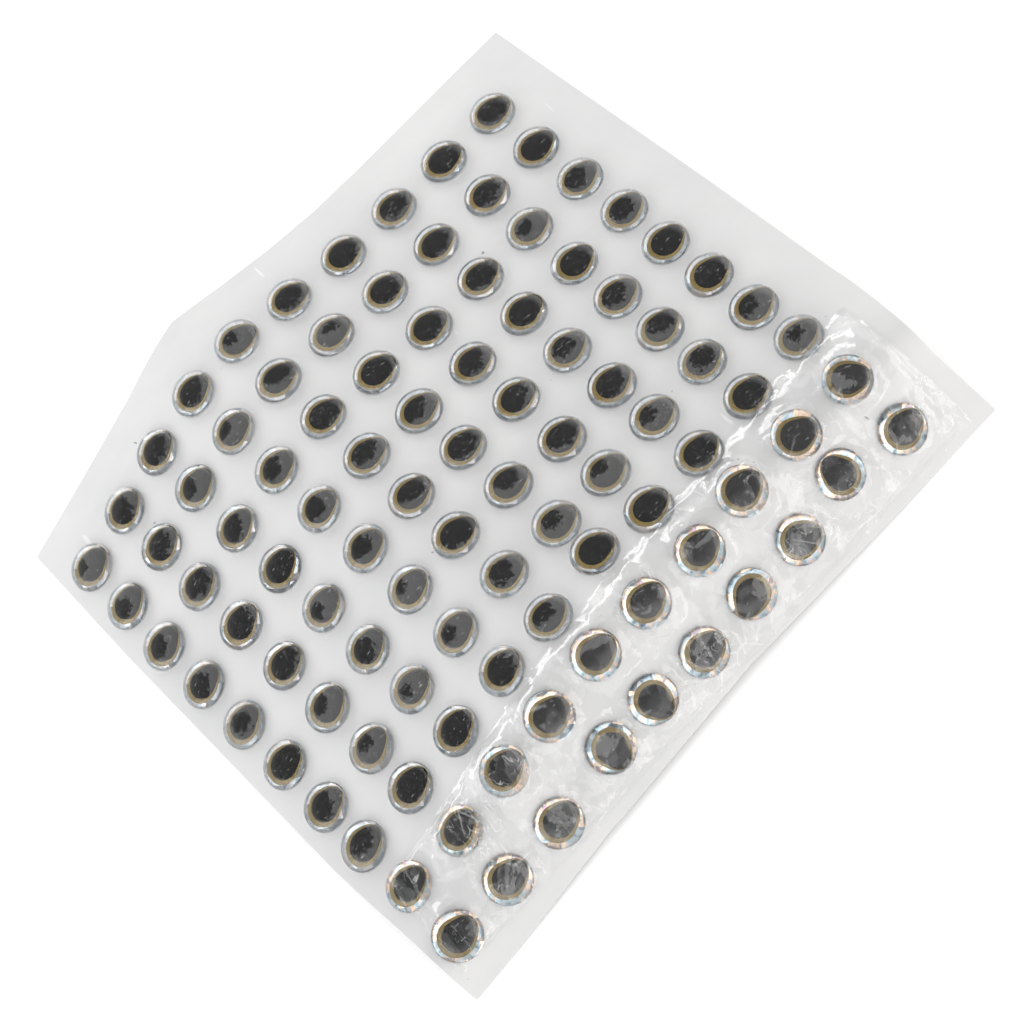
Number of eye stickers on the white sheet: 100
